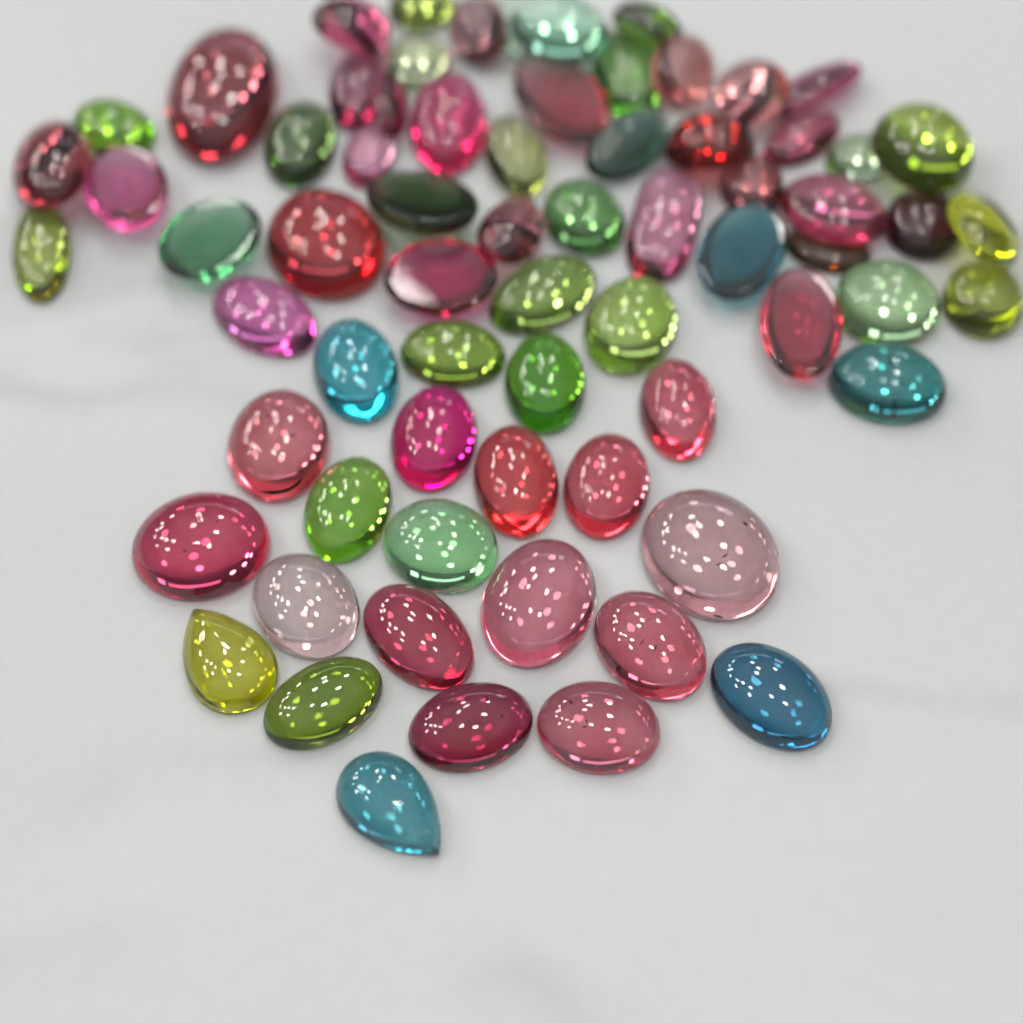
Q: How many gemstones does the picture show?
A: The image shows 70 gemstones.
